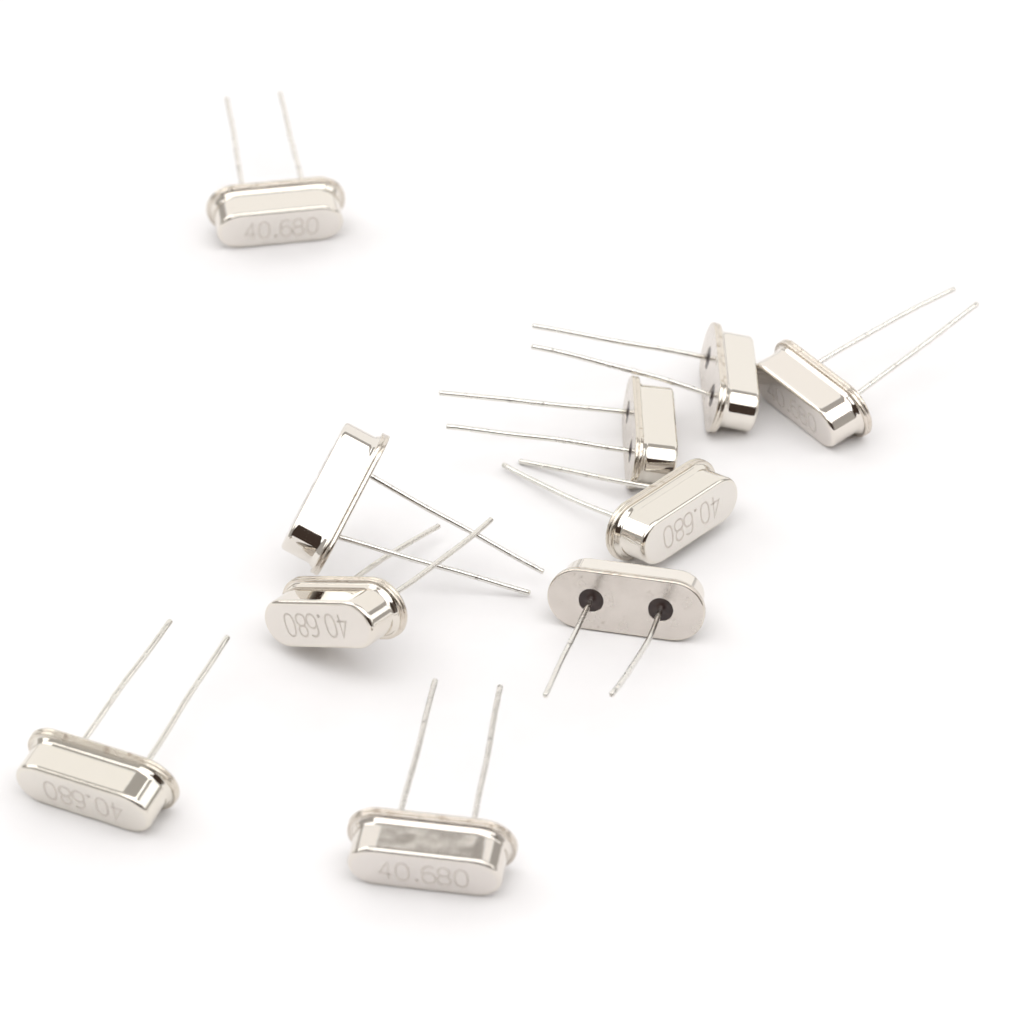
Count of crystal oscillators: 10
